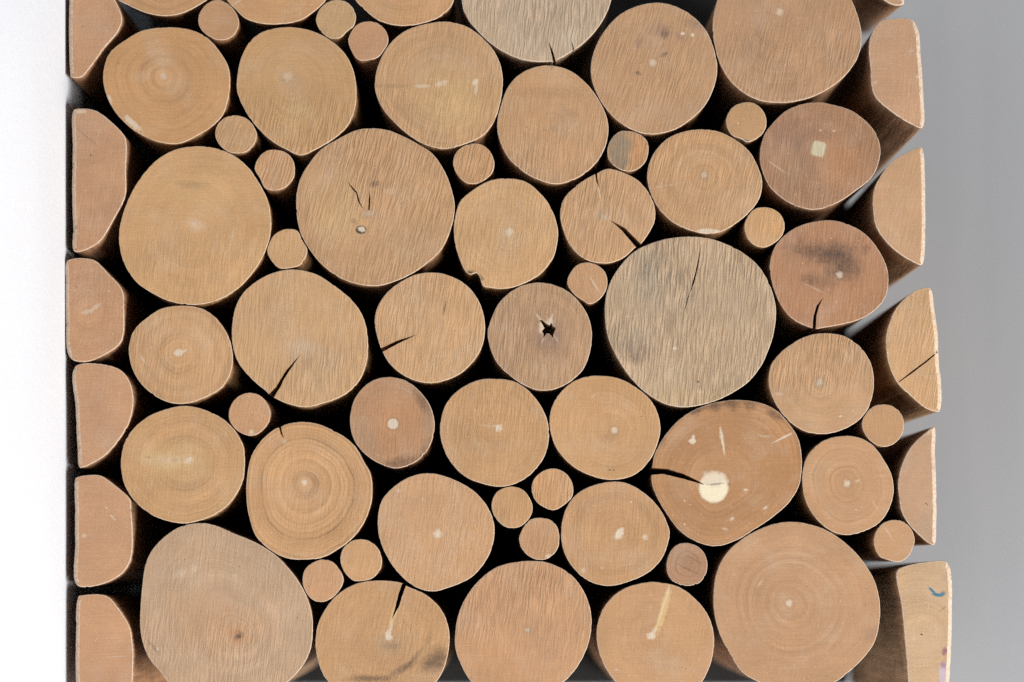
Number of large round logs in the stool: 37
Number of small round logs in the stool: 20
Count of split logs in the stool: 12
